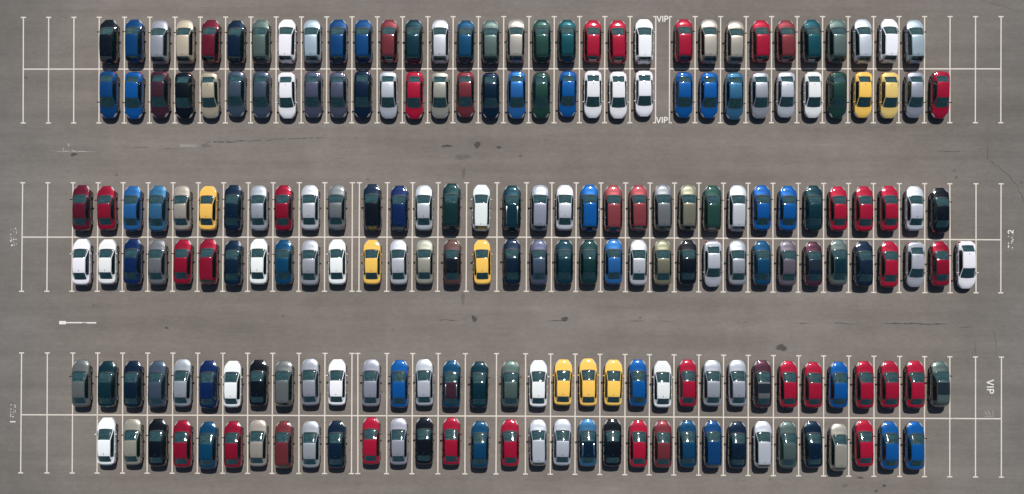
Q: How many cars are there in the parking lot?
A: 200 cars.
